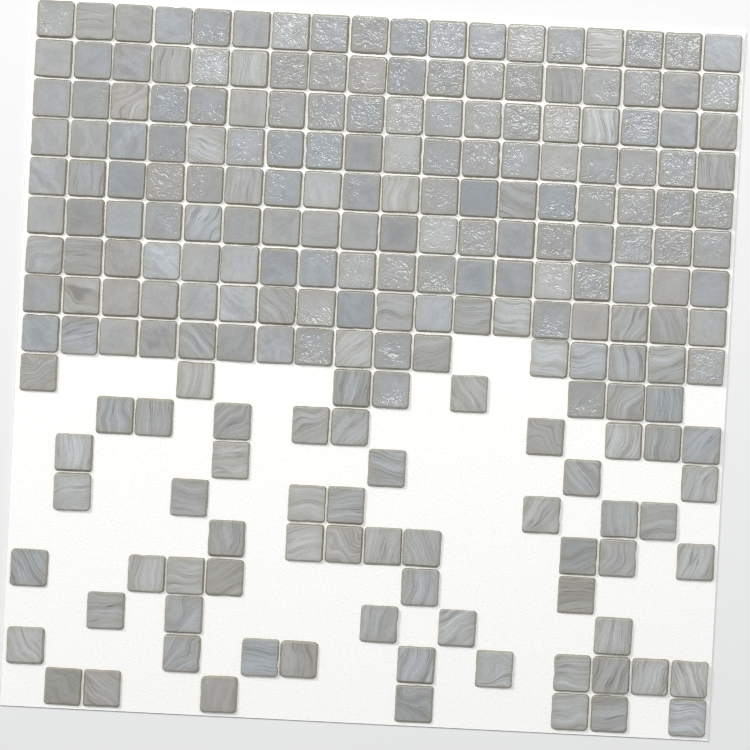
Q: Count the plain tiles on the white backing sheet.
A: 53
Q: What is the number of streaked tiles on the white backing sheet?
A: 95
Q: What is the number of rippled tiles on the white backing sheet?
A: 77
